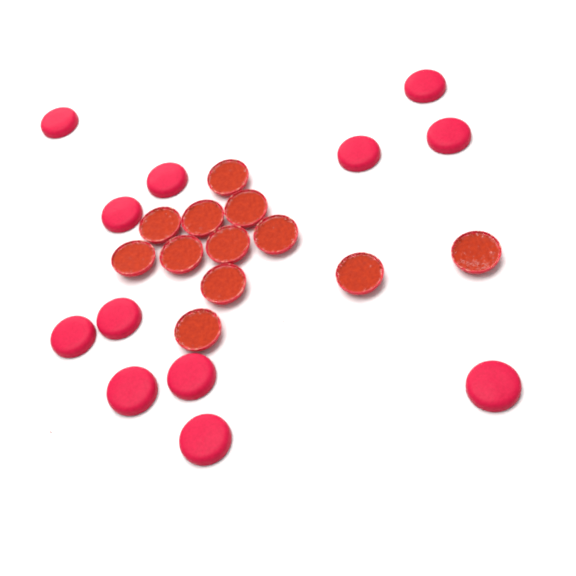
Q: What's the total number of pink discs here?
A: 12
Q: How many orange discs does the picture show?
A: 12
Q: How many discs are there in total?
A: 24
